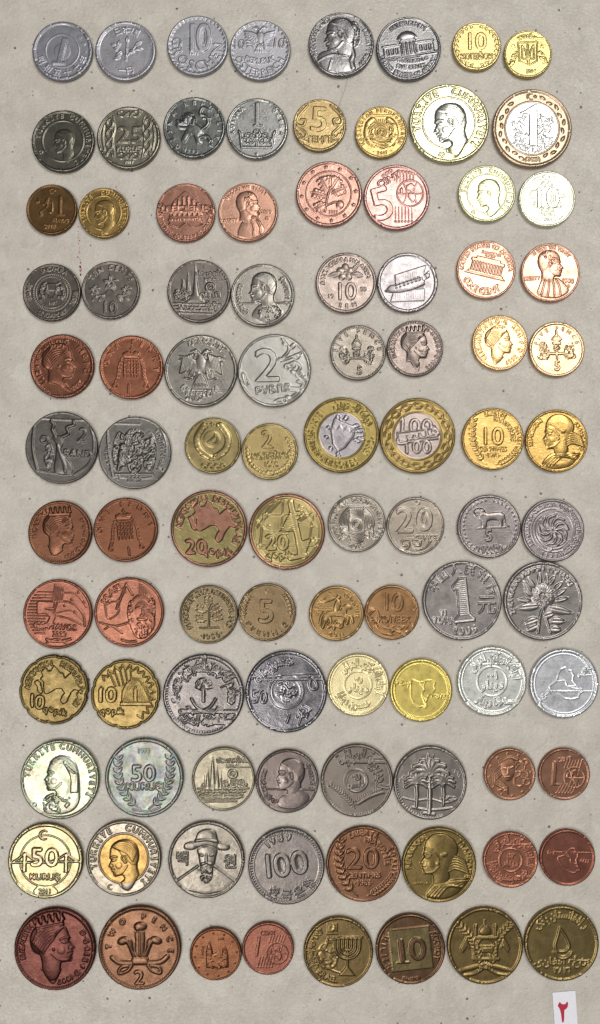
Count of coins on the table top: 96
